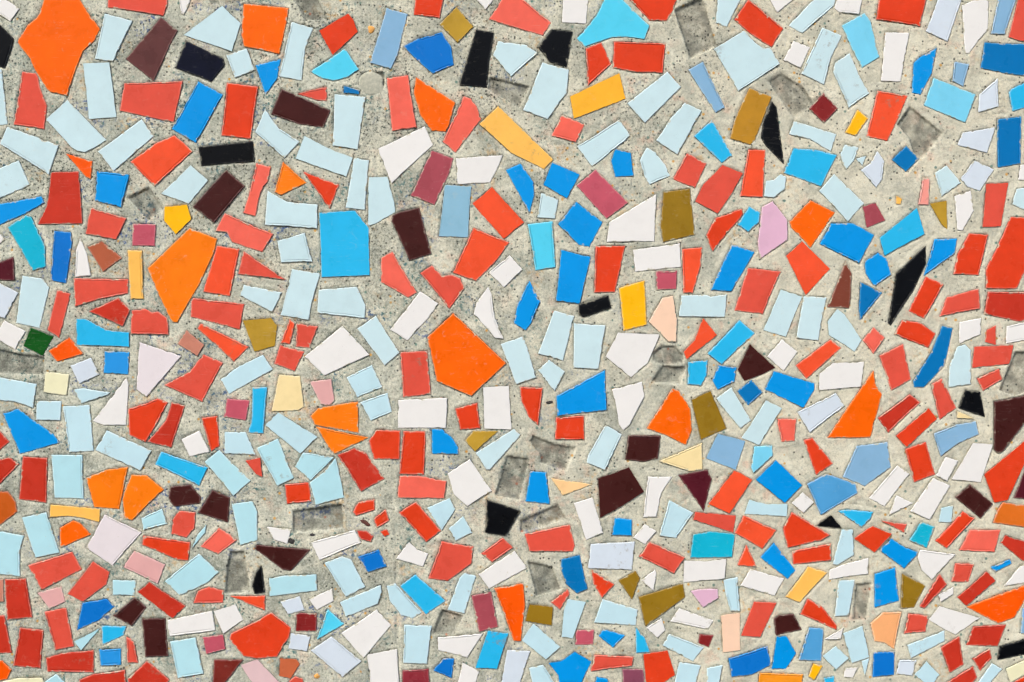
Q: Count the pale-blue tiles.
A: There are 121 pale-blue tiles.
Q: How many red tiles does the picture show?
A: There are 138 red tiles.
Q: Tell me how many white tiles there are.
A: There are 67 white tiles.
